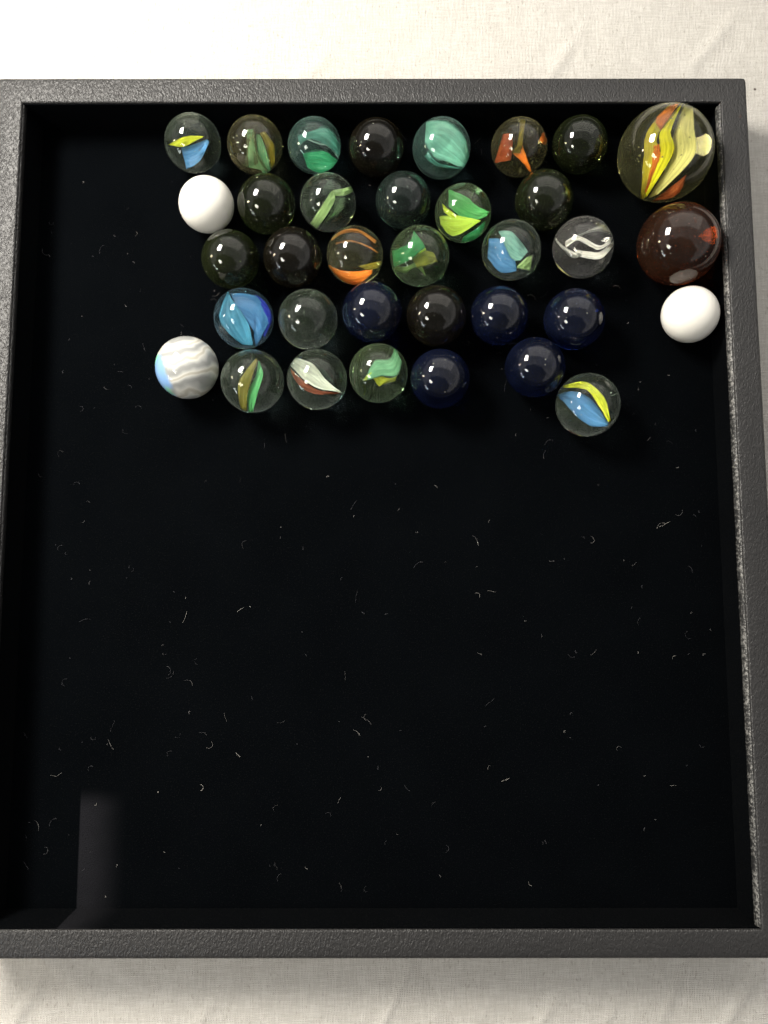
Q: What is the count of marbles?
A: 35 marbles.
